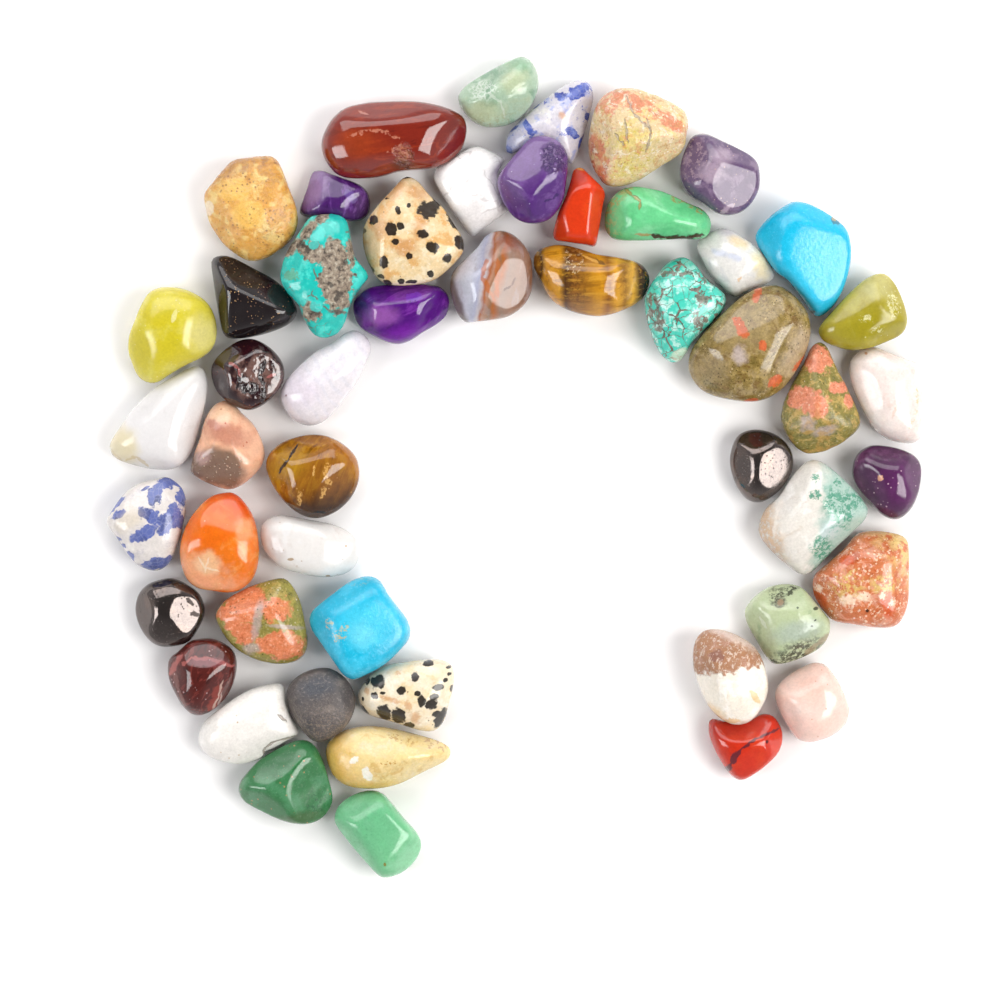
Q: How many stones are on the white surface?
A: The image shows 51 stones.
